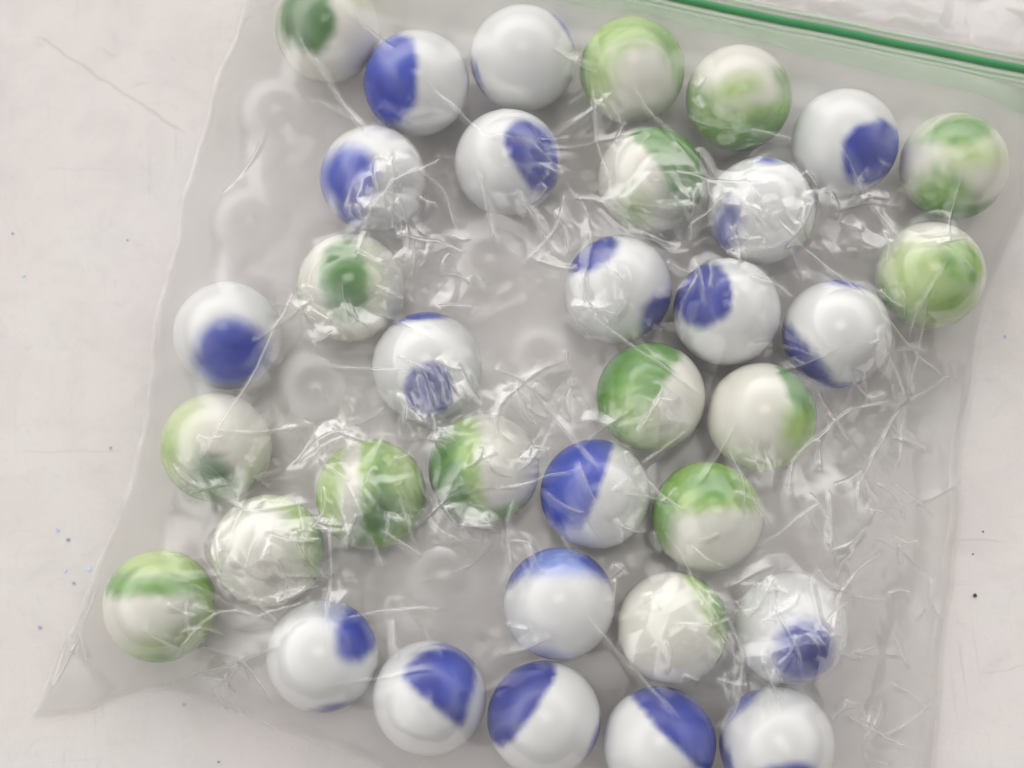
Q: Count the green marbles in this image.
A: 16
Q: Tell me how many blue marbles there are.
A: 19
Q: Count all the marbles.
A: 35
